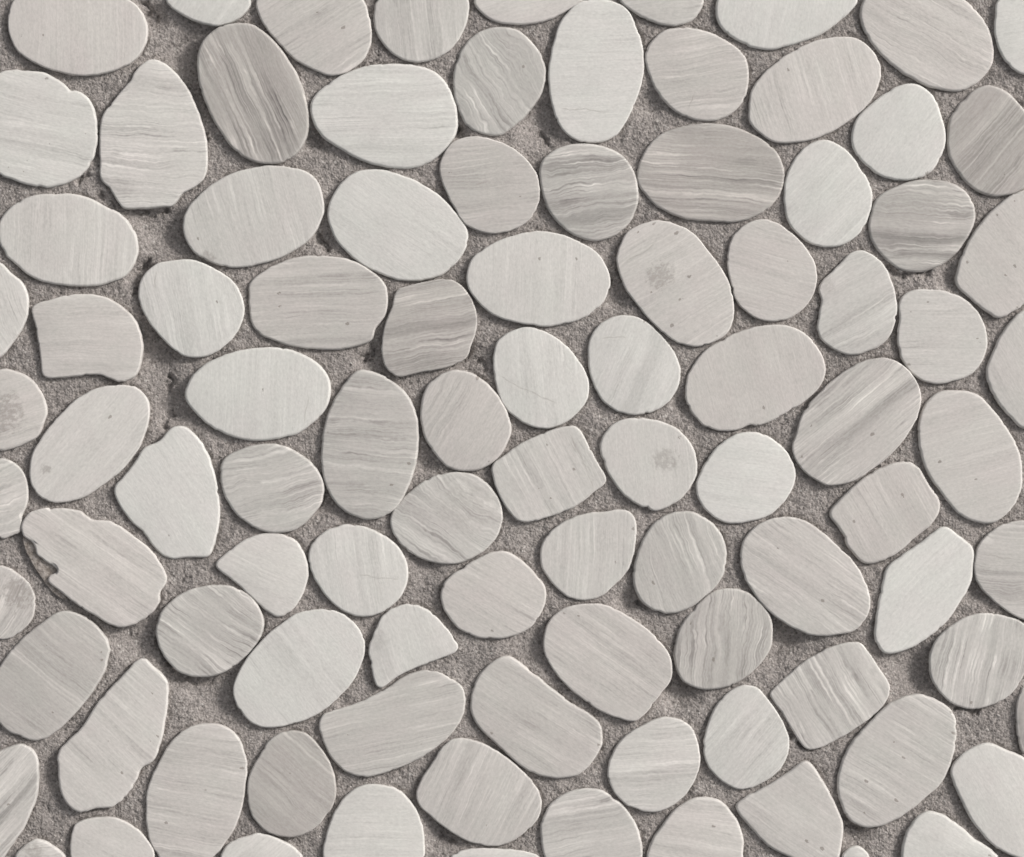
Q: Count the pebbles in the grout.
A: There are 97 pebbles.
